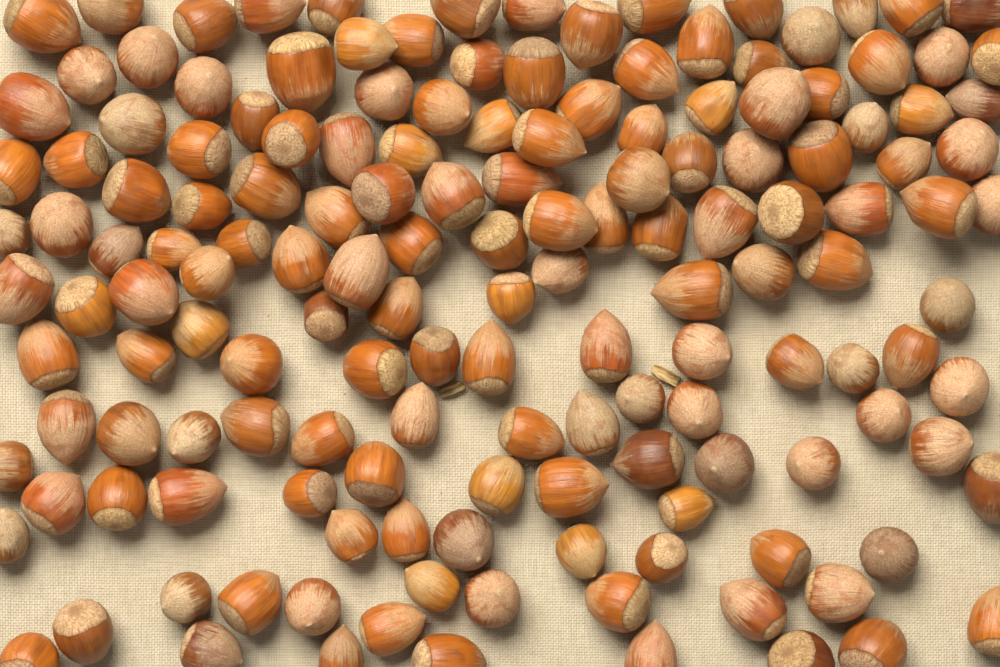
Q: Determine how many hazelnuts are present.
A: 155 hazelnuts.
